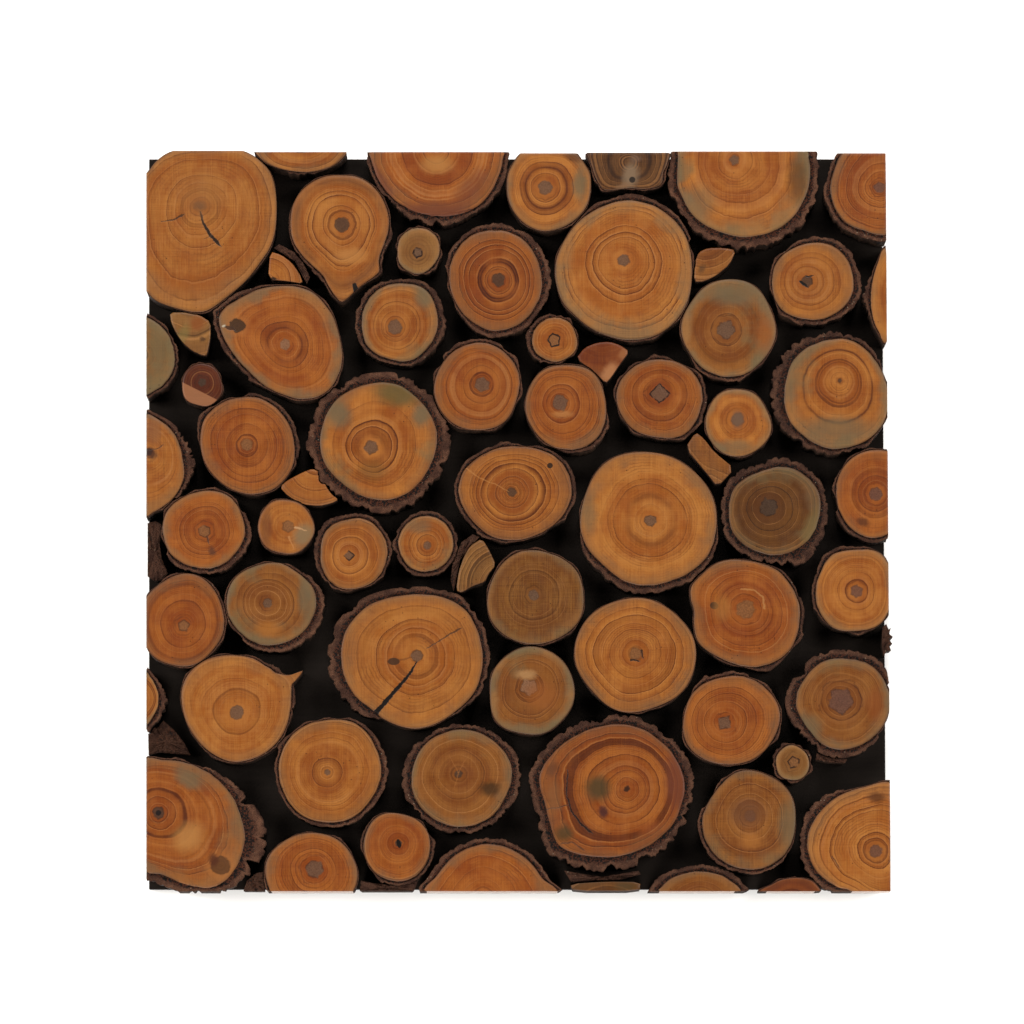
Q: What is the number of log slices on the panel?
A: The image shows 59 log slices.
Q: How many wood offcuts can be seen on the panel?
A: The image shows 8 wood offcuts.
